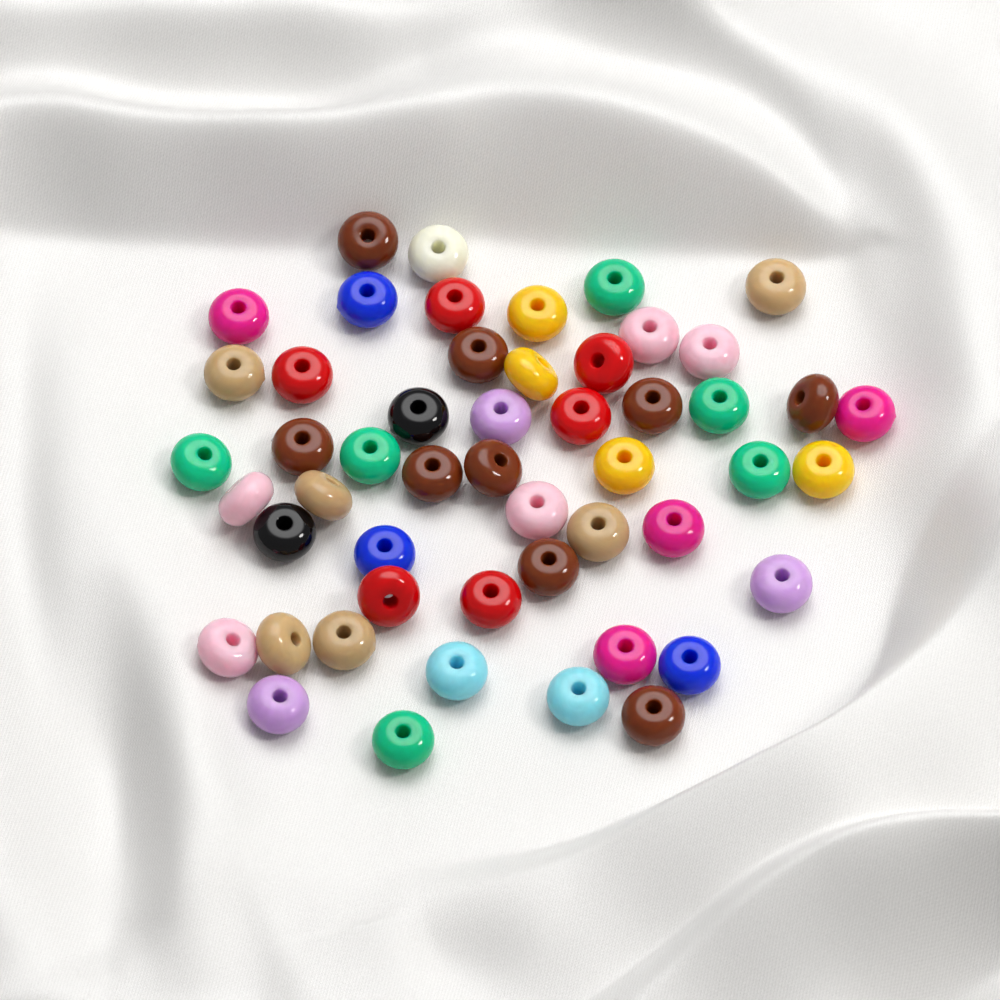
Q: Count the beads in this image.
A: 51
